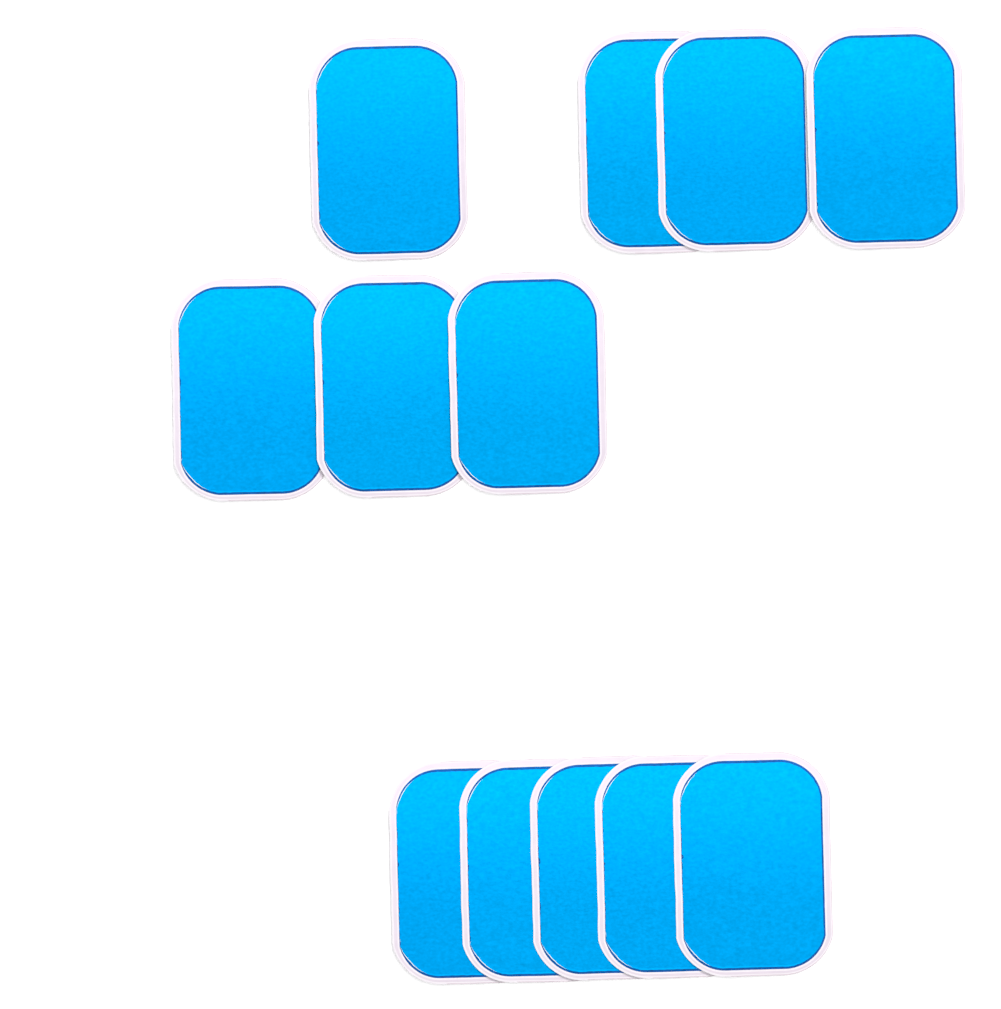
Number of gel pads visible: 12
